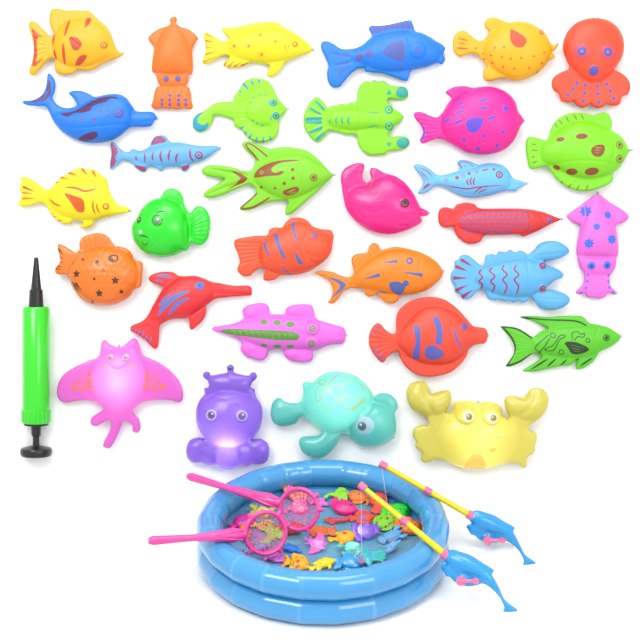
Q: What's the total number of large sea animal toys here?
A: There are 31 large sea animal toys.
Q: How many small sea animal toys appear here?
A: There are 32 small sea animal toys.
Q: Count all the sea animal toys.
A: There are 63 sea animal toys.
